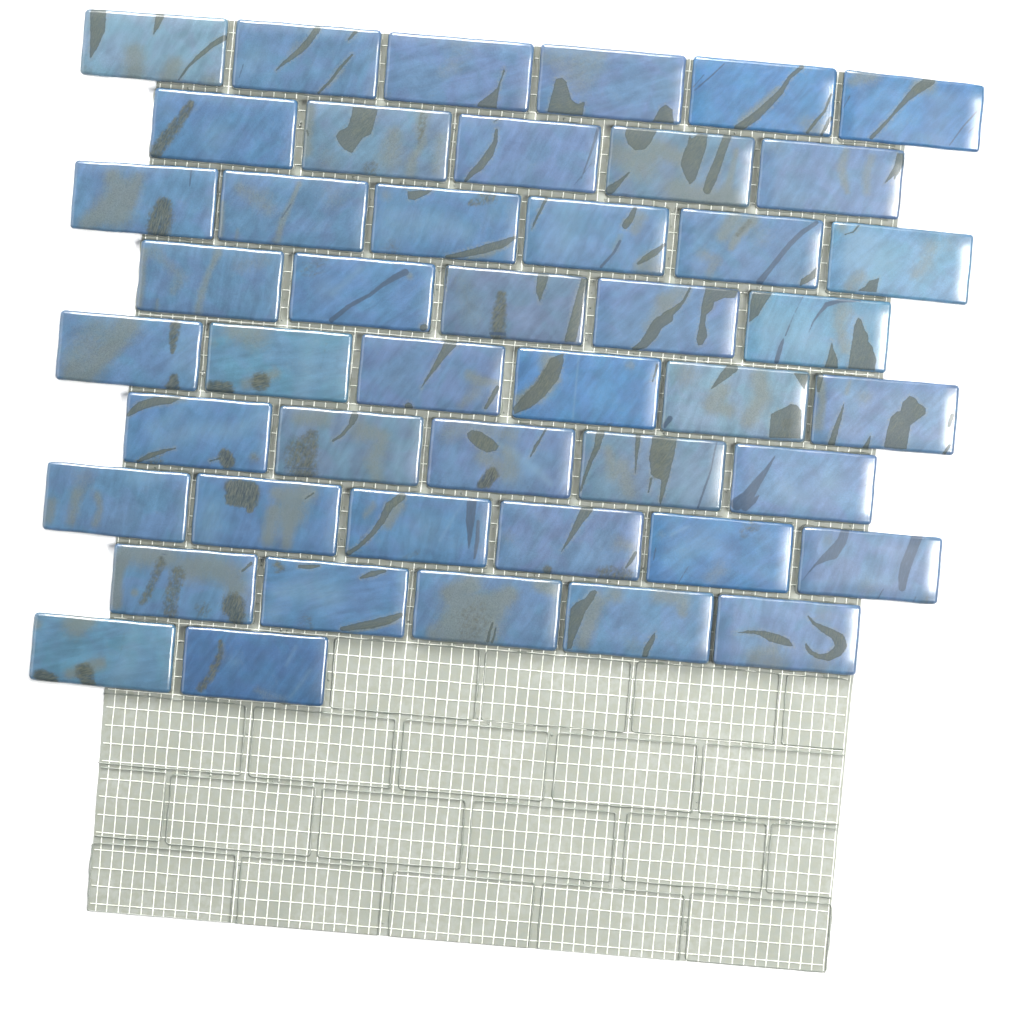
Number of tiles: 46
